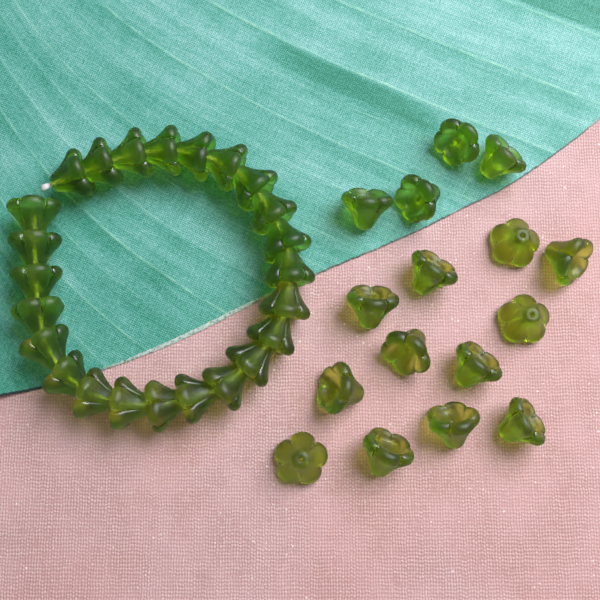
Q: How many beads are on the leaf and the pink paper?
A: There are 40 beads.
